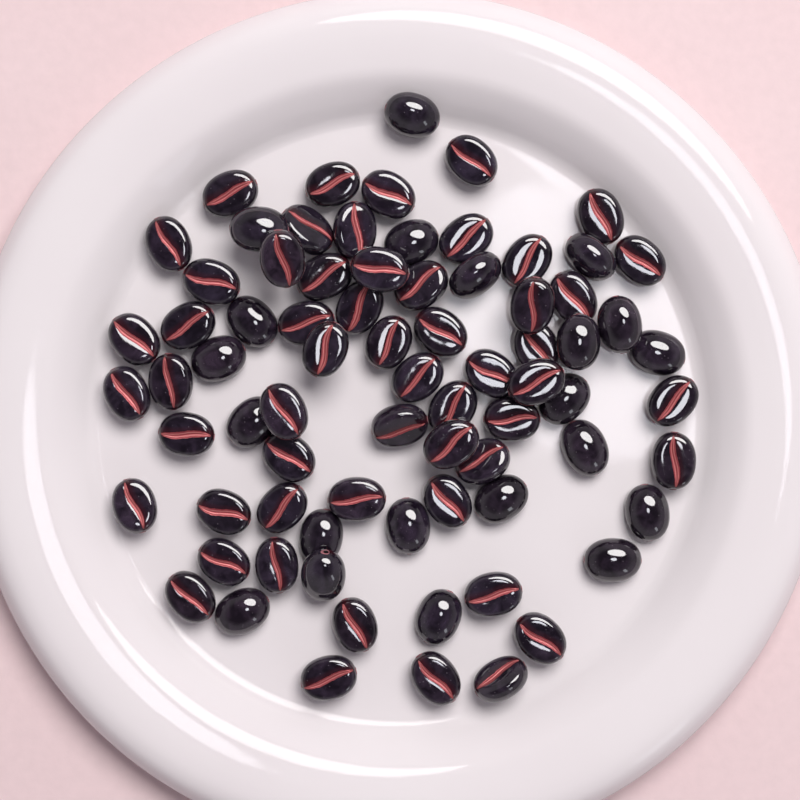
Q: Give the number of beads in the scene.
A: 76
